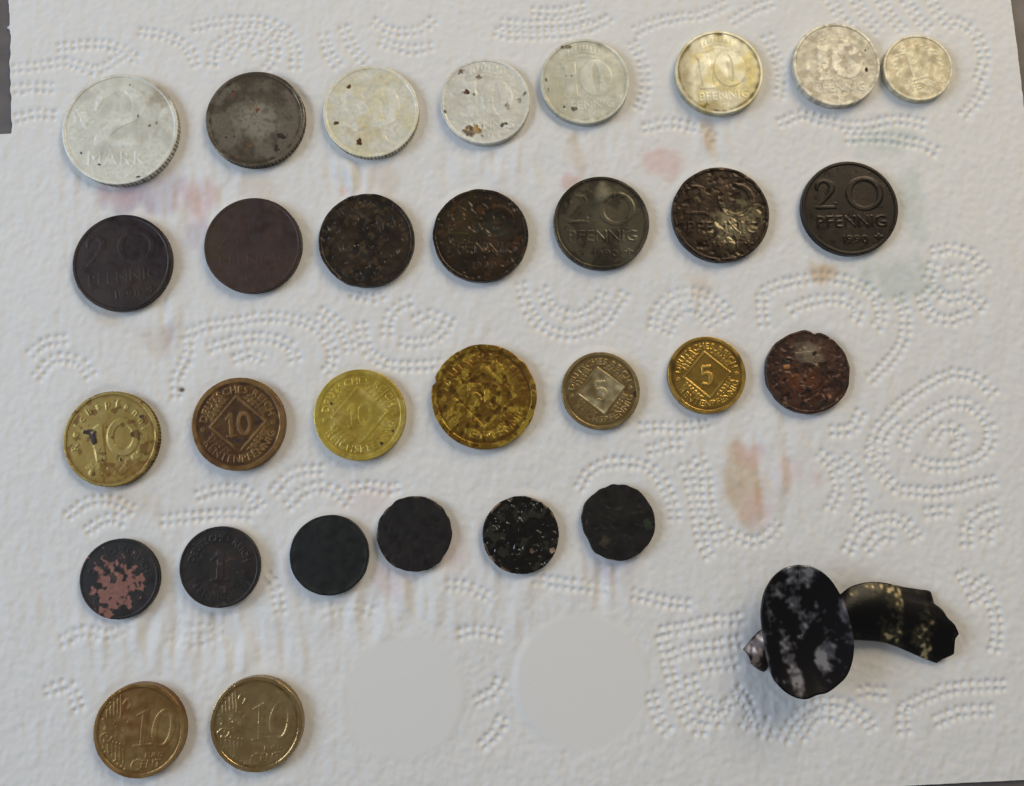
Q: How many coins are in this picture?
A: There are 30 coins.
